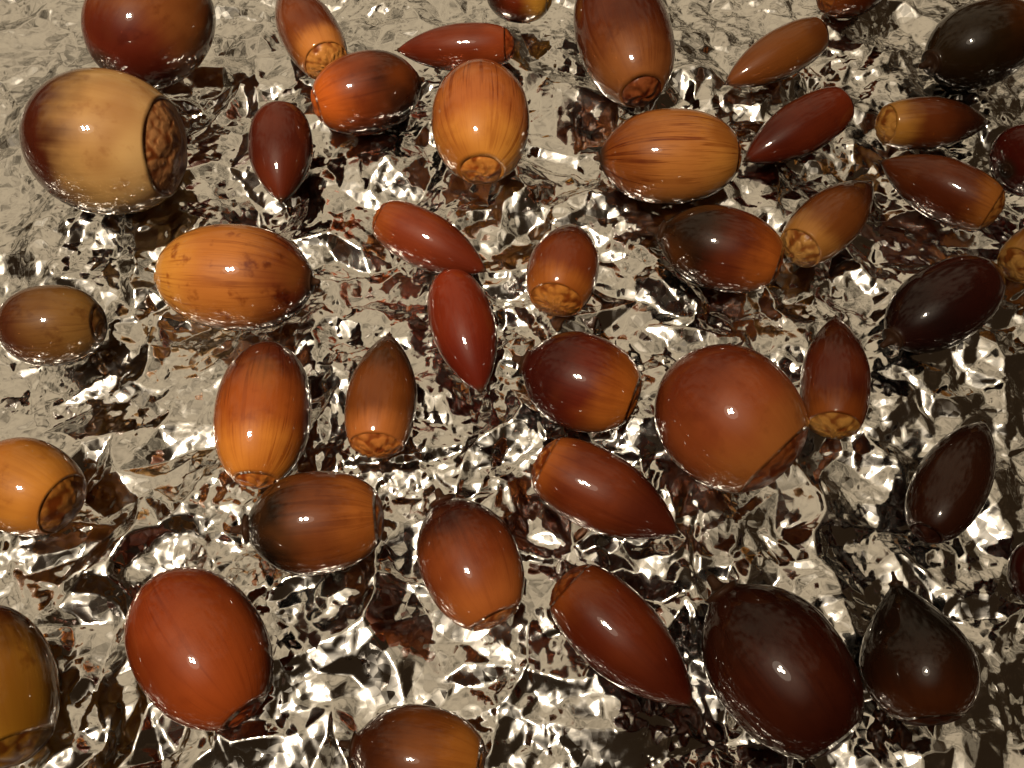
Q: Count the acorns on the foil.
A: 43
